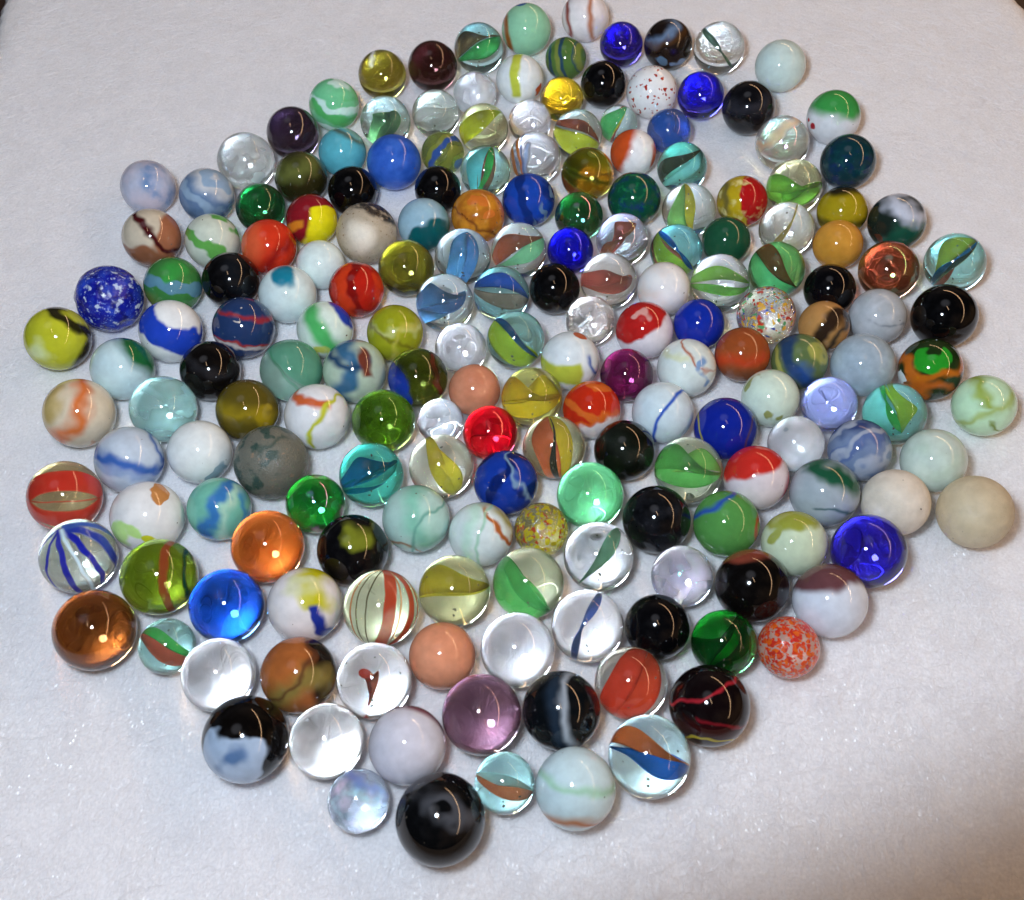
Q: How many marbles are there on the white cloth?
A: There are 190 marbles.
